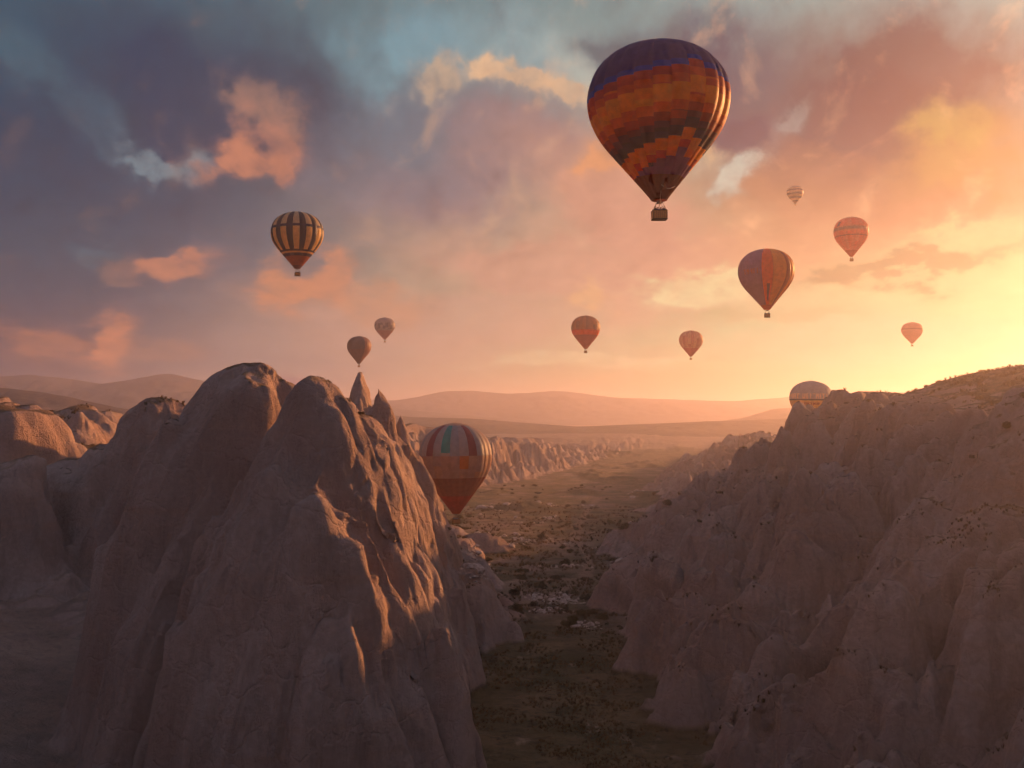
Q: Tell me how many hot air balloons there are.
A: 12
